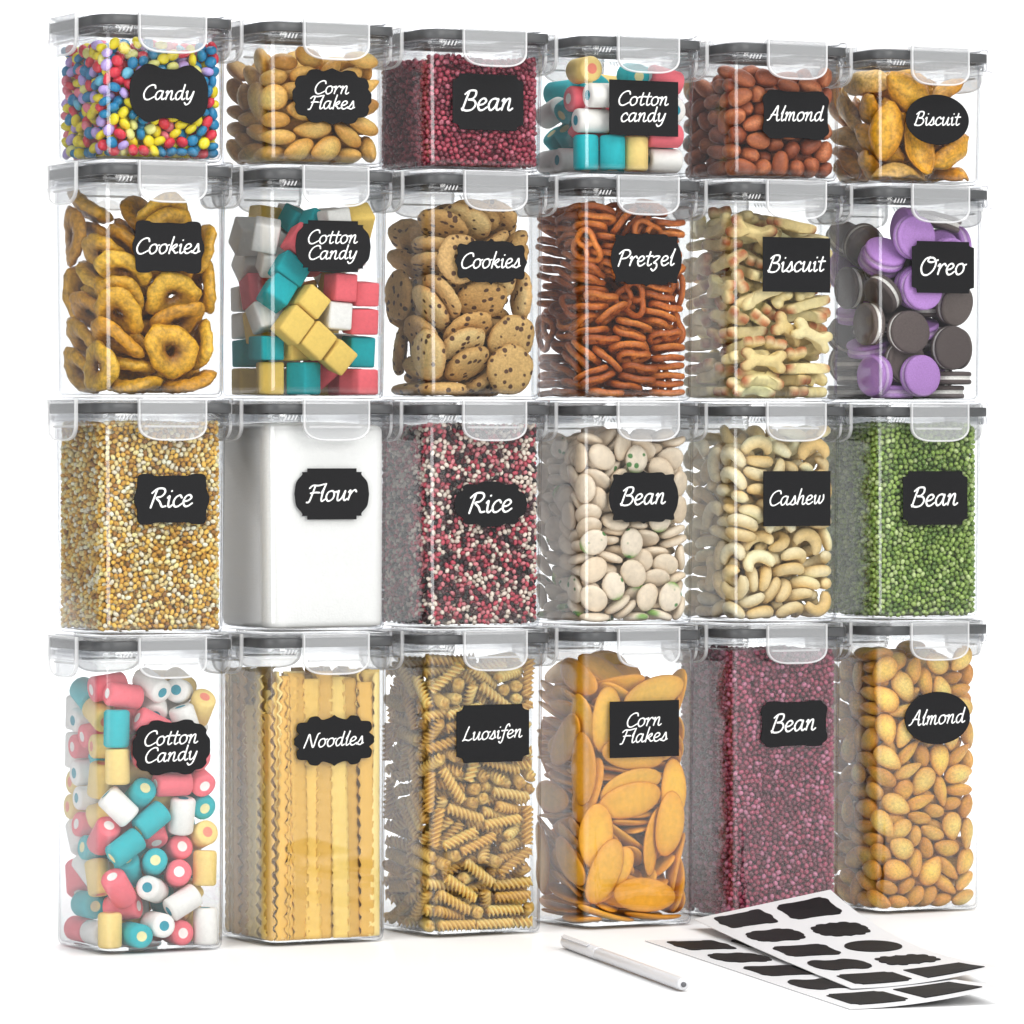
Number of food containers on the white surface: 24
